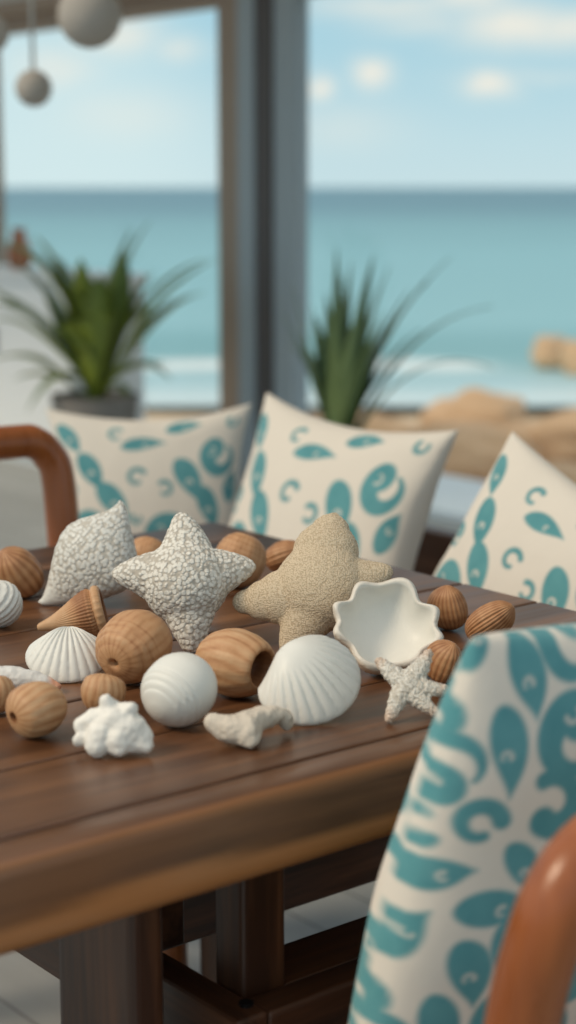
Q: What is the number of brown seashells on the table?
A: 13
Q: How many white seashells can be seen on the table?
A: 6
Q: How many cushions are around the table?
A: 4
